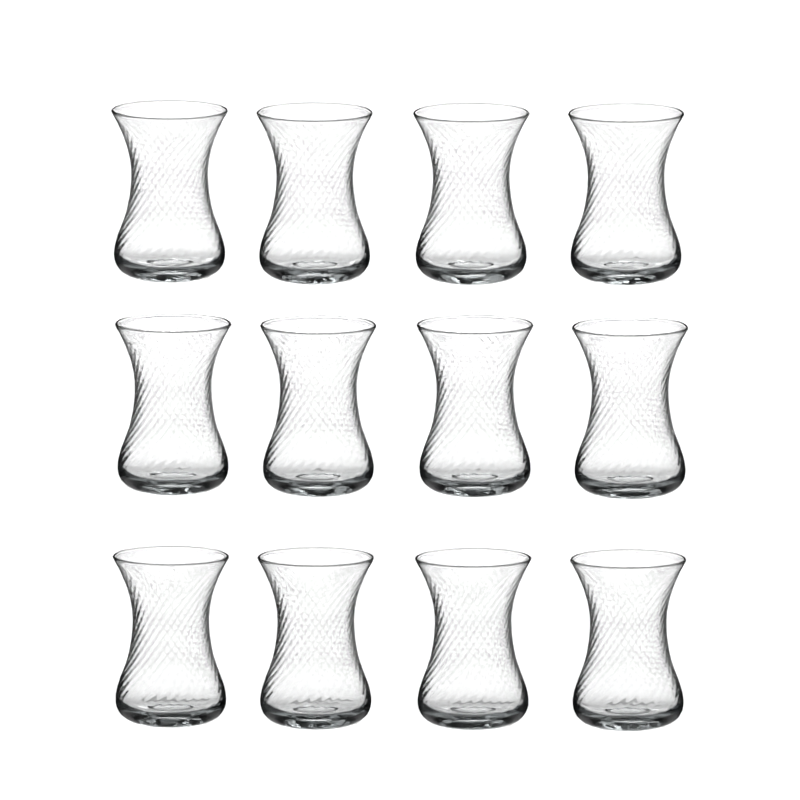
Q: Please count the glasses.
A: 12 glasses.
